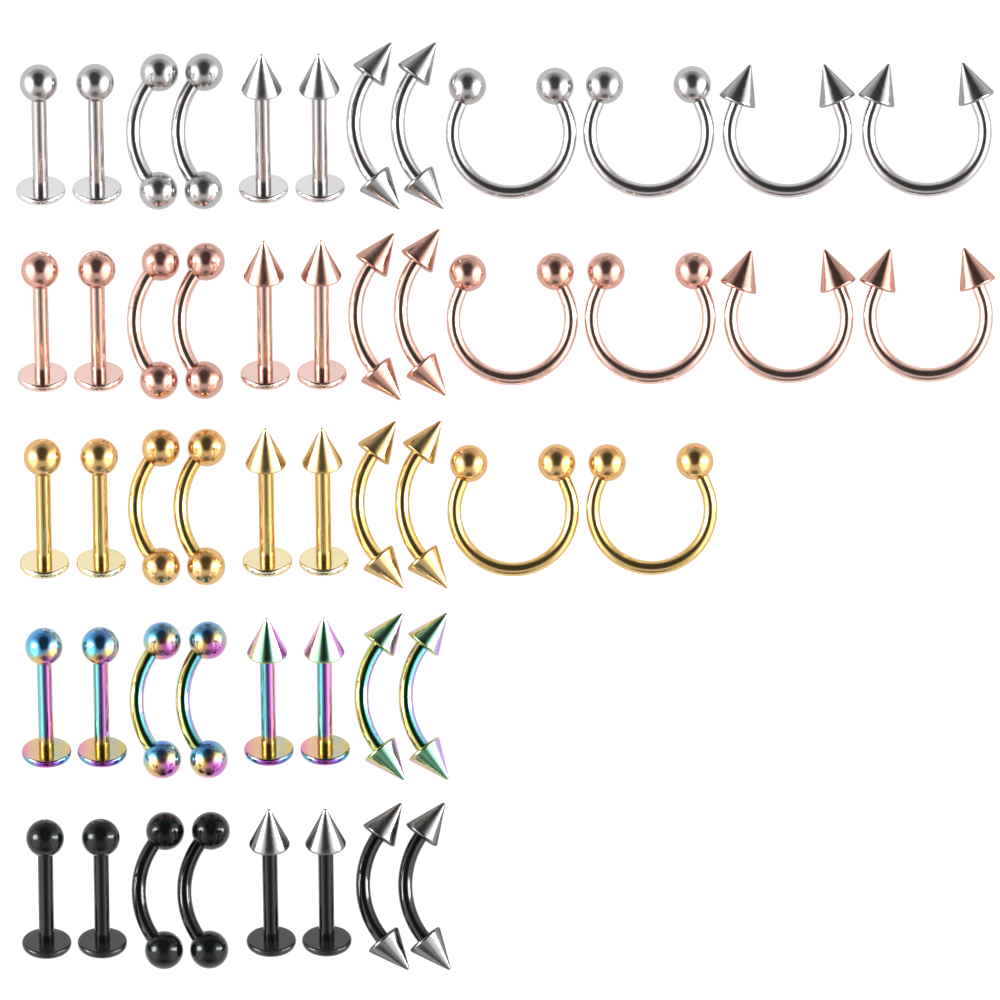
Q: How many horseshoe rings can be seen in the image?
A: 10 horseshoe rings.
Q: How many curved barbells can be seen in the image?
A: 20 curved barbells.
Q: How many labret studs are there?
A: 20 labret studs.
